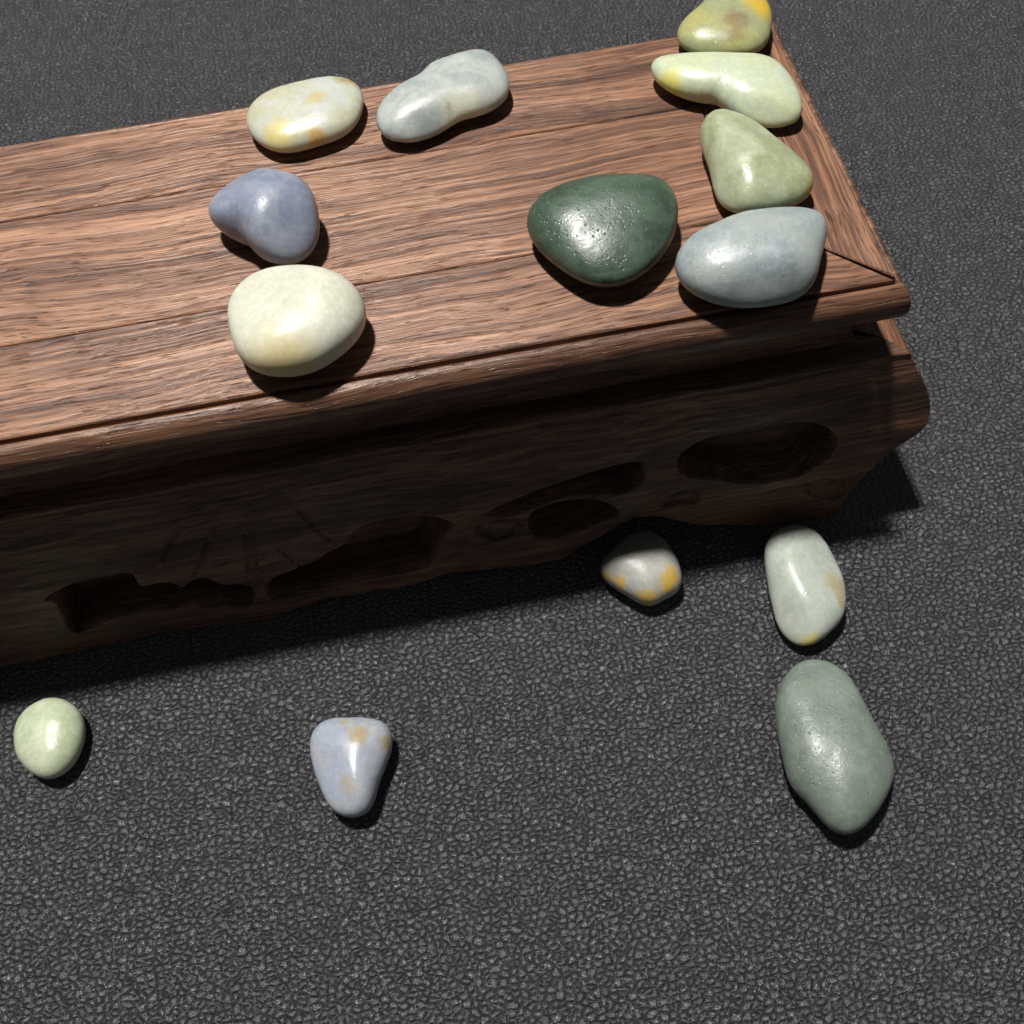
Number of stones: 14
